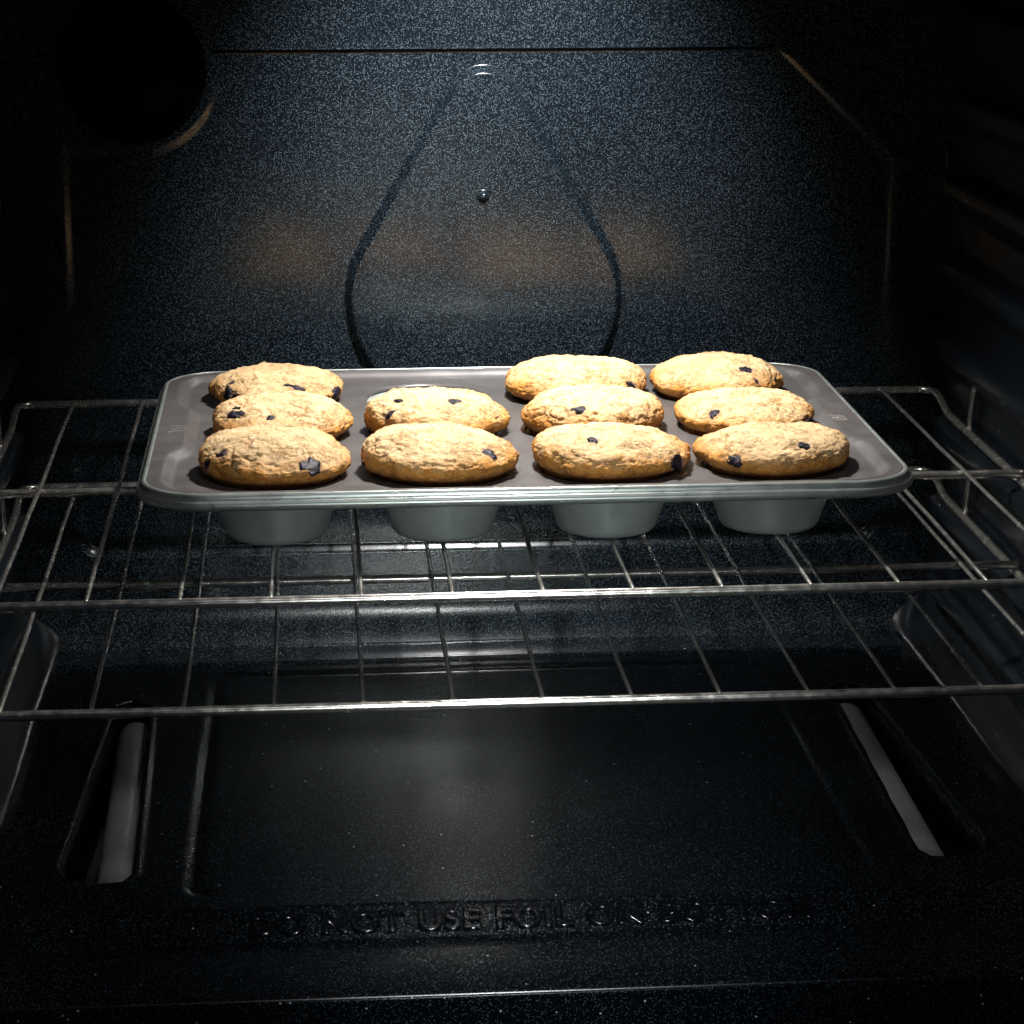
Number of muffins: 11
